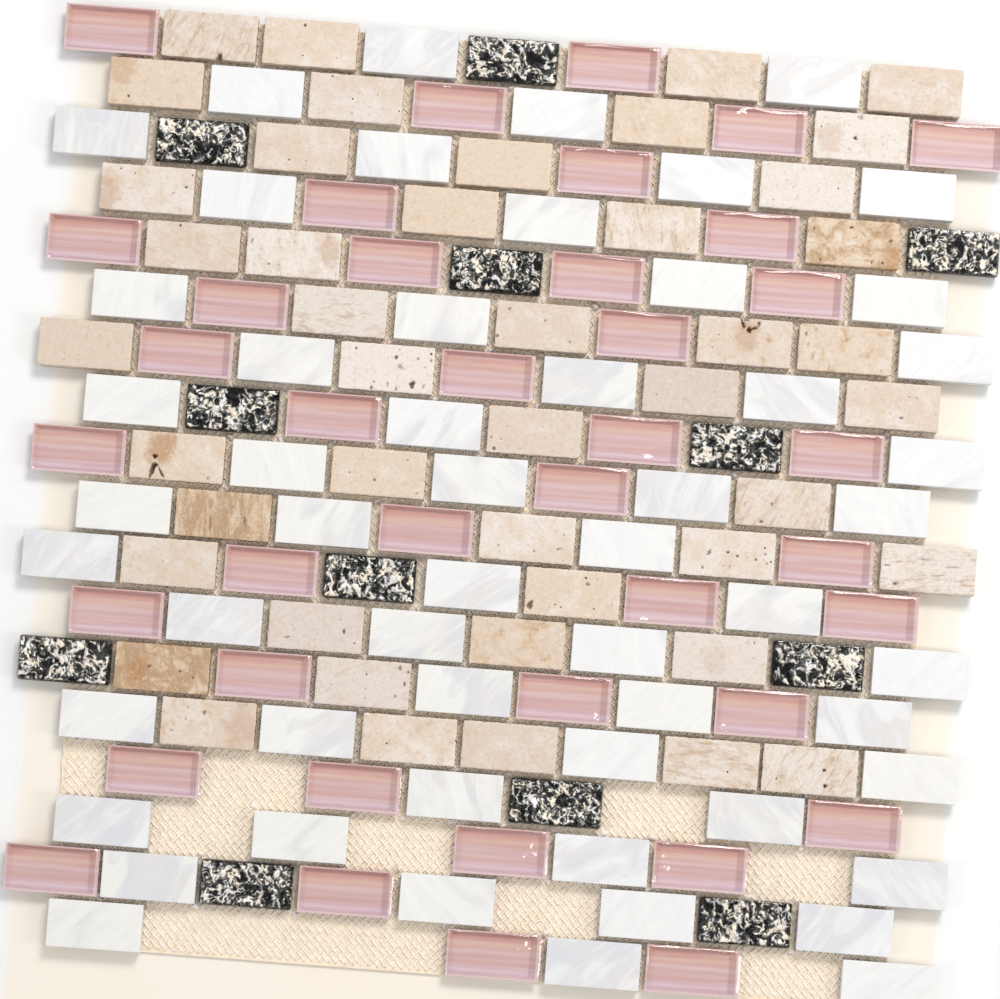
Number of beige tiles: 45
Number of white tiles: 55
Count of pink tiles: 39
